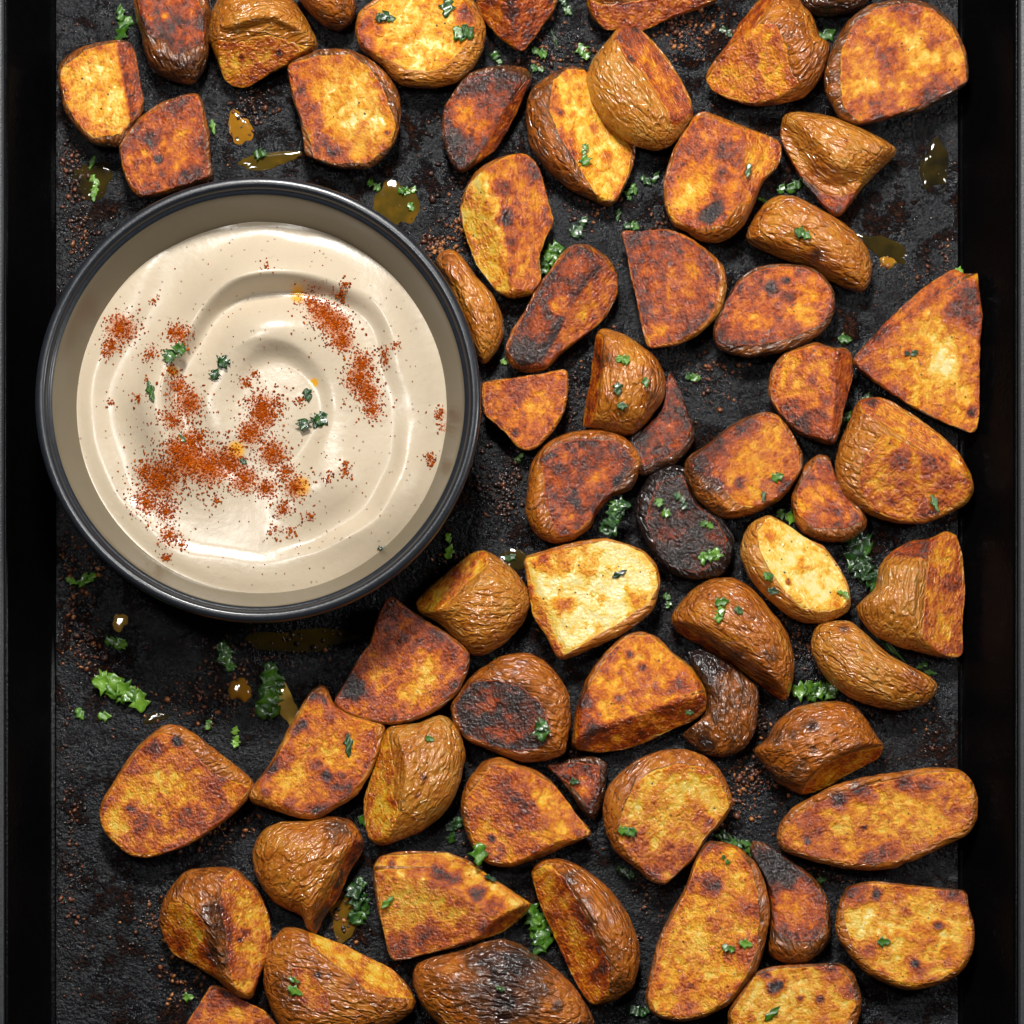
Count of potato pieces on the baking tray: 62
